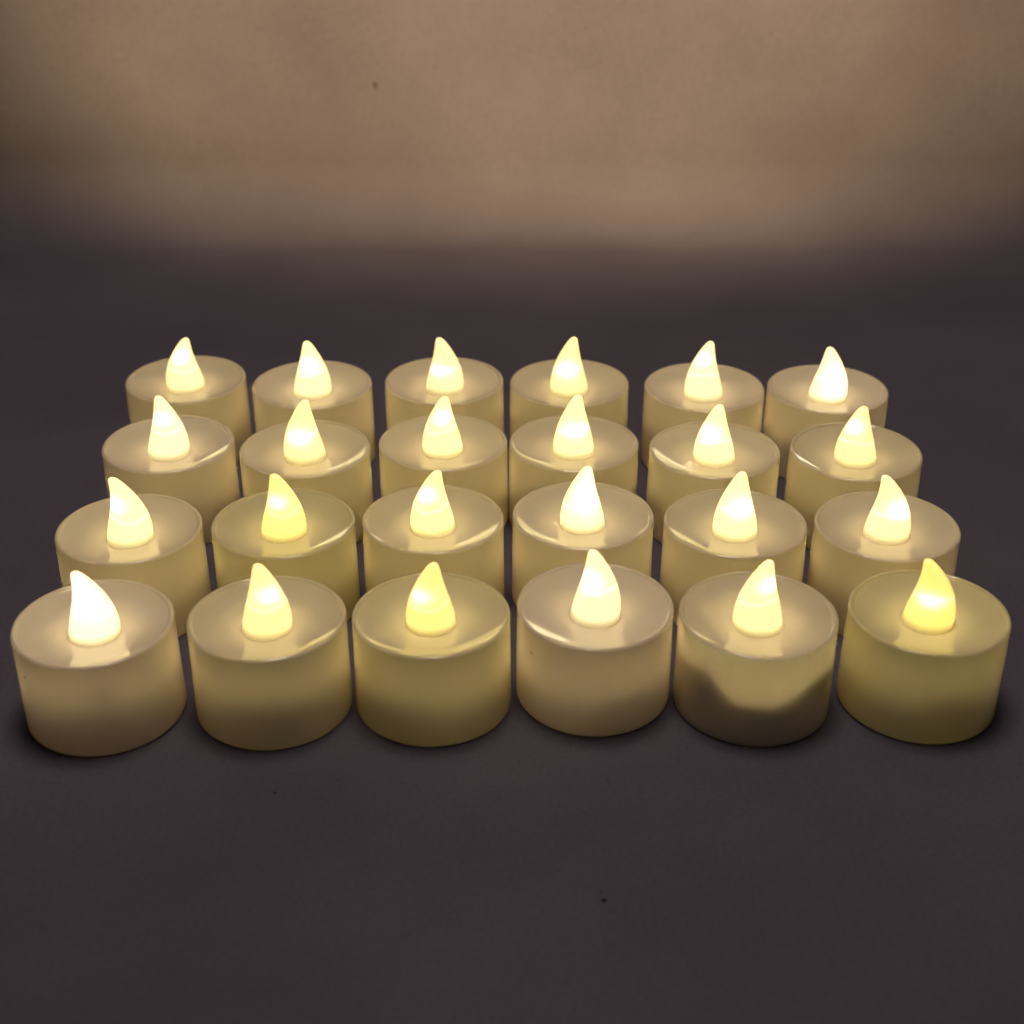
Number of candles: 24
